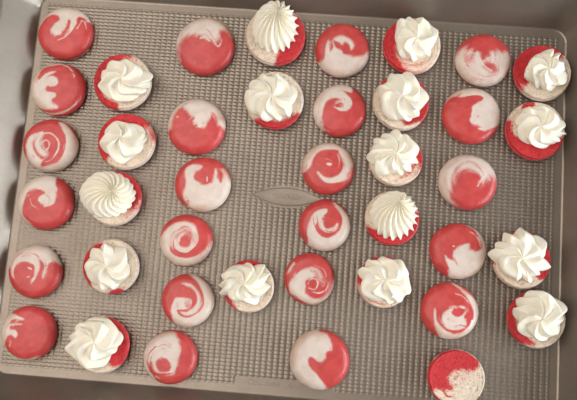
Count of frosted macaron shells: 17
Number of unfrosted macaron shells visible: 24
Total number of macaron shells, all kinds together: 41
